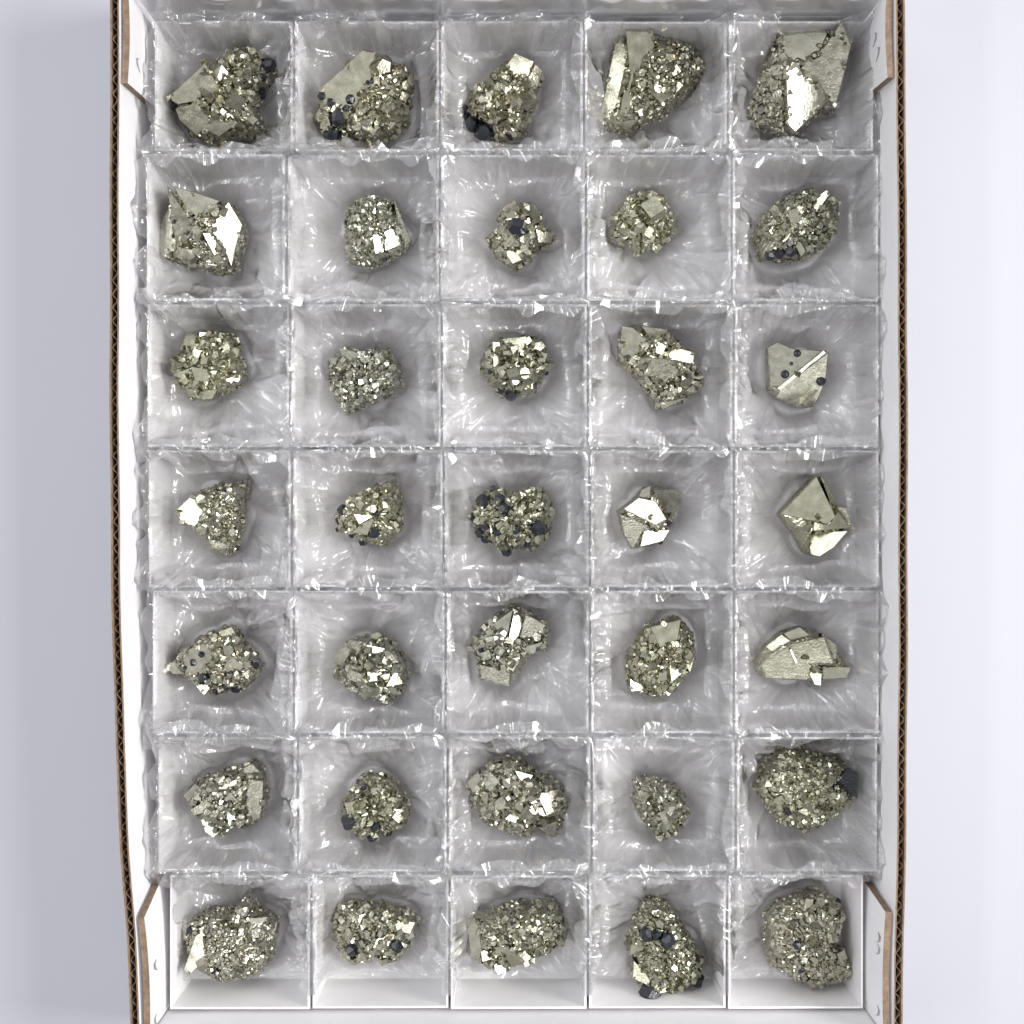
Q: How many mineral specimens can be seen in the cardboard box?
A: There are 35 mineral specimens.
